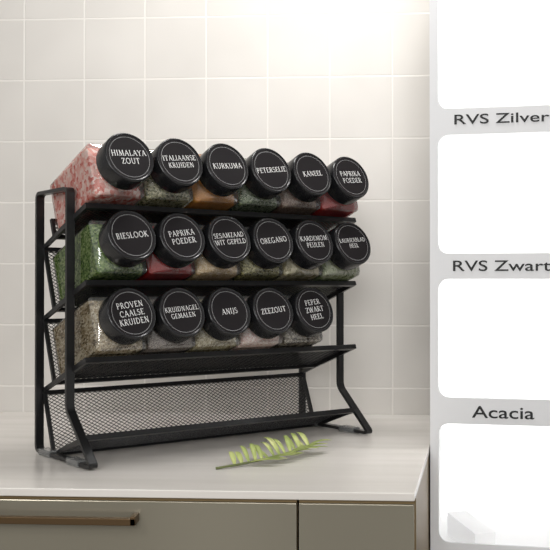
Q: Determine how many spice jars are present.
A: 17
